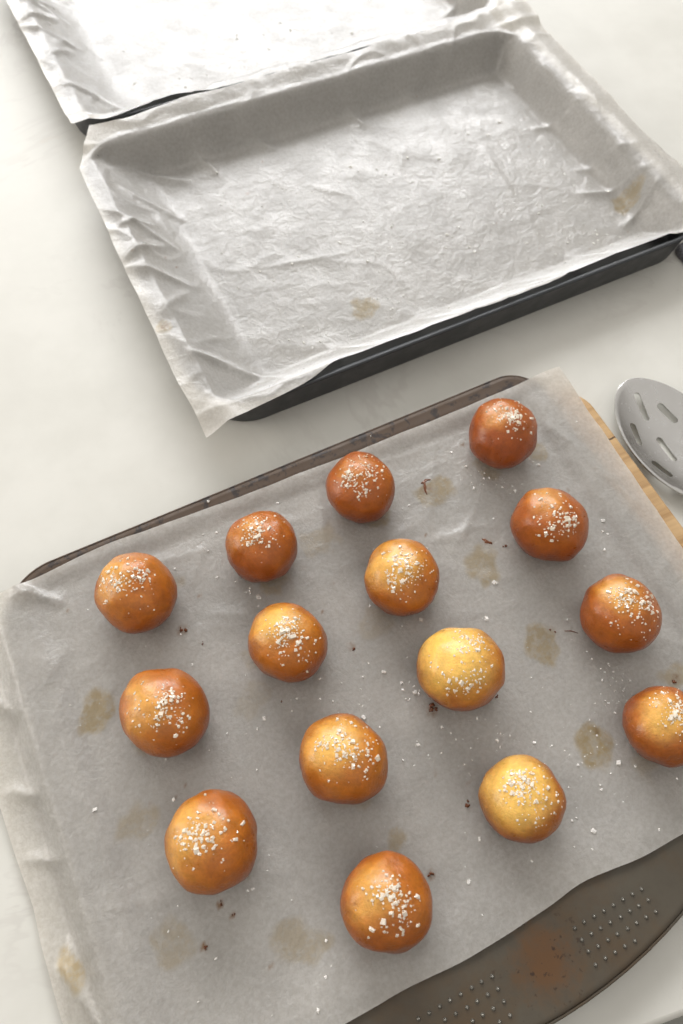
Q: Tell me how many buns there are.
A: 15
